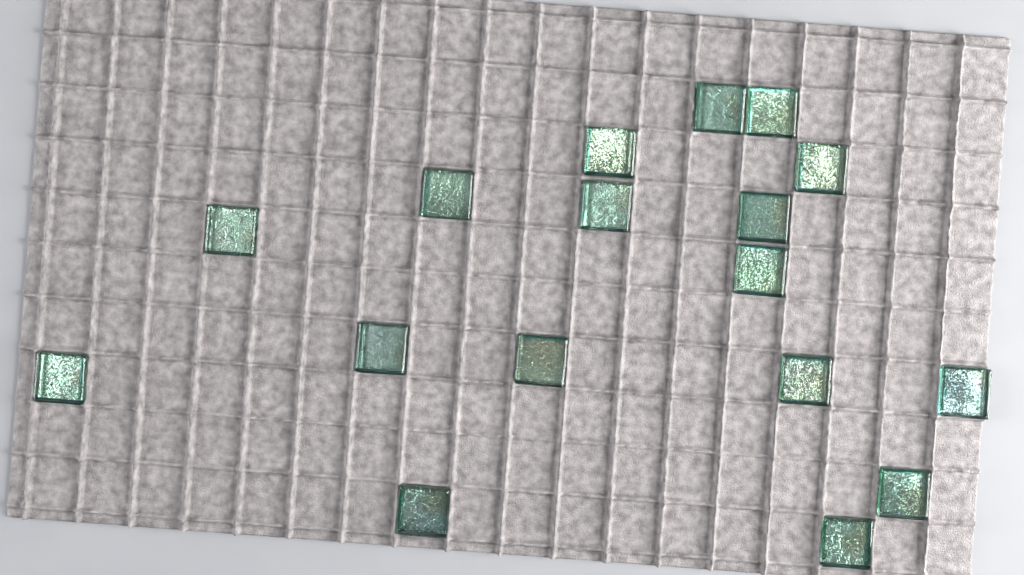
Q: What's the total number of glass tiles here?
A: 17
